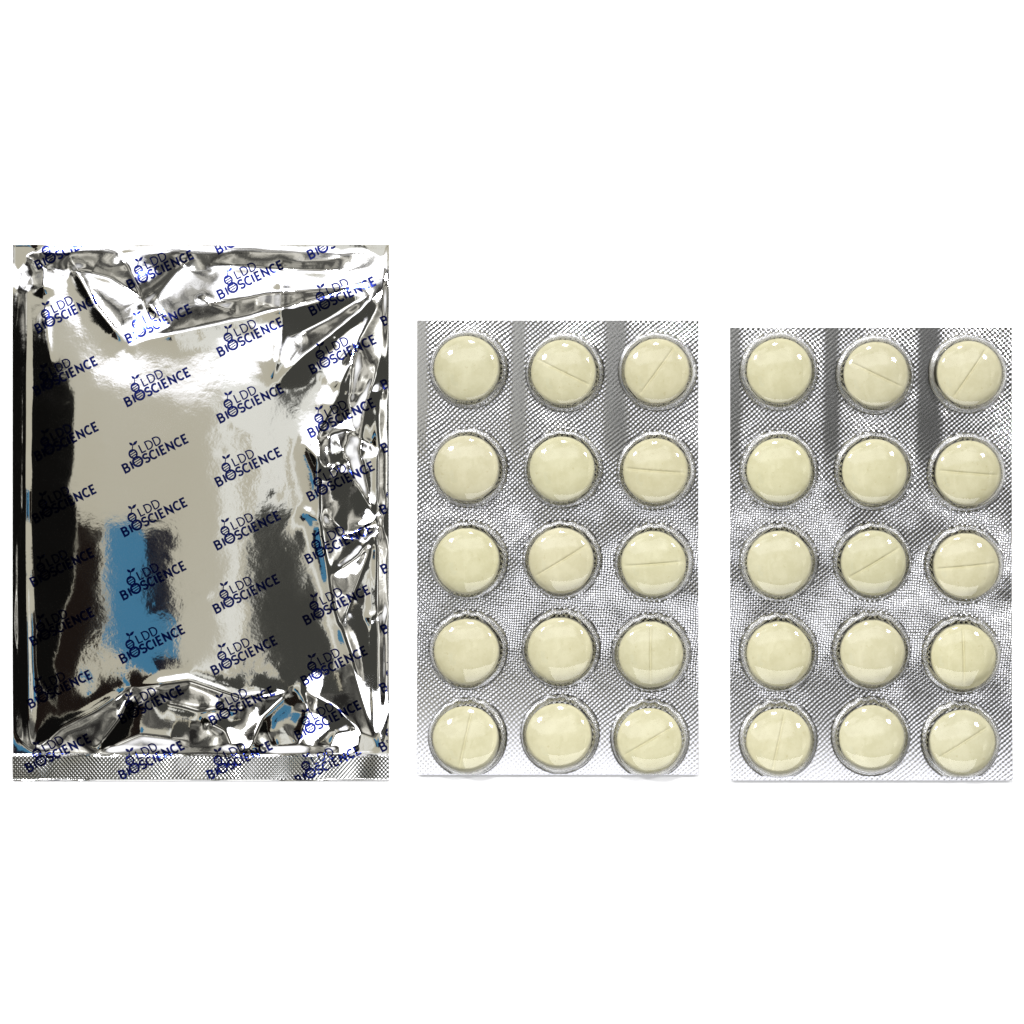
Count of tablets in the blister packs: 30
